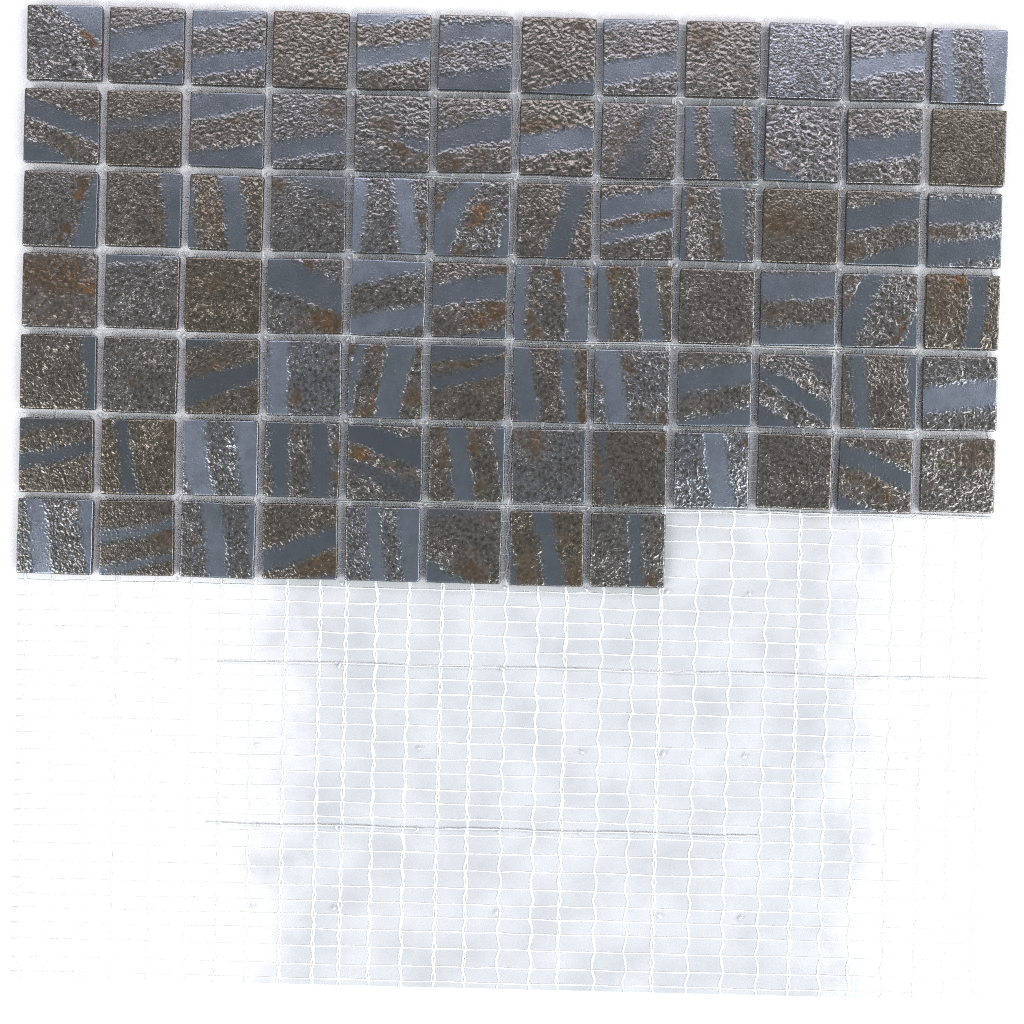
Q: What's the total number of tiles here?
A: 80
